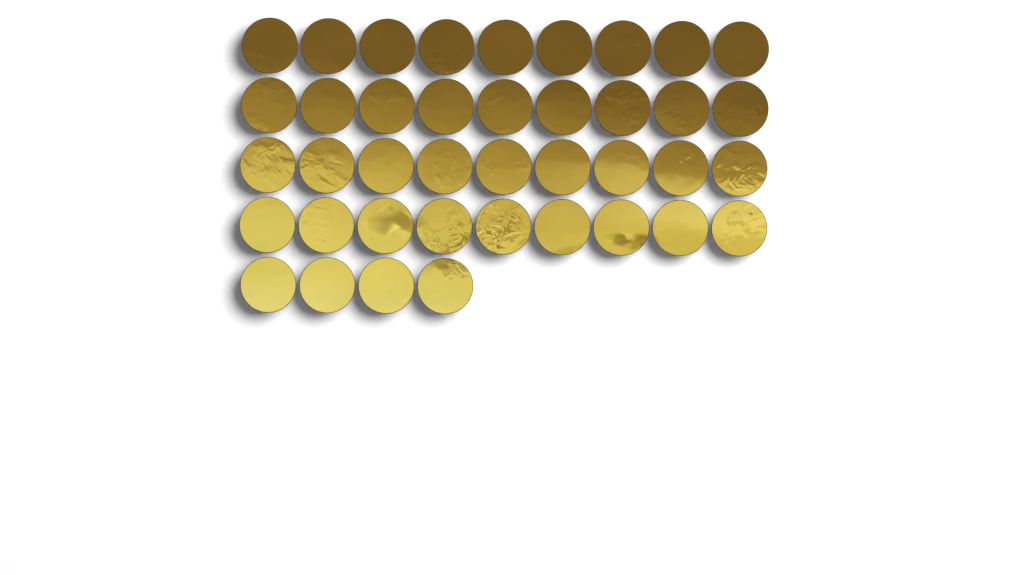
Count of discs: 40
